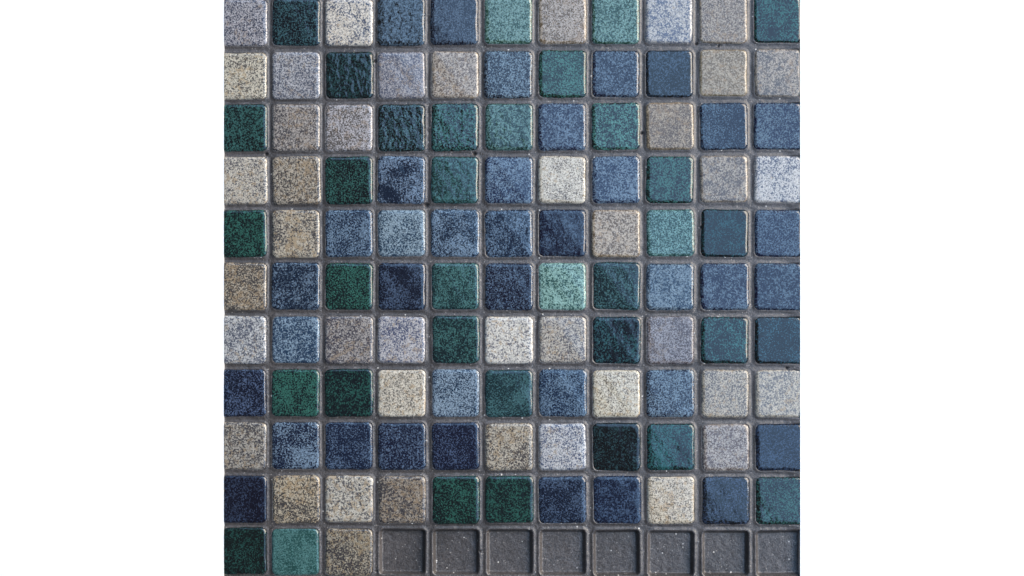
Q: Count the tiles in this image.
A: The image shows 113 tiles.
